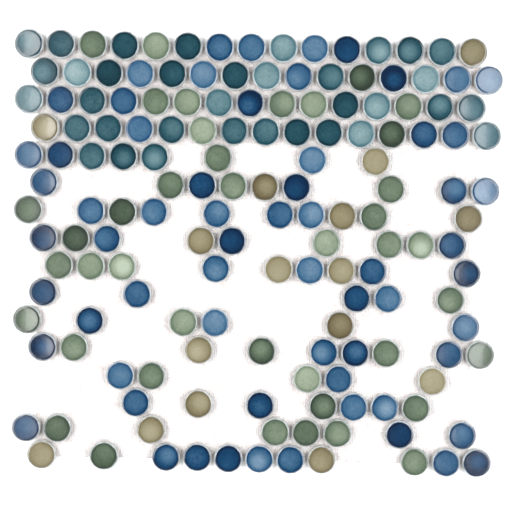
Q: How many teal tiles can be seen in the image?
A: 35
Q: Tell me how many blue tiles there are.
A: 64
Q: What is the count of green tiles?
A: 41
